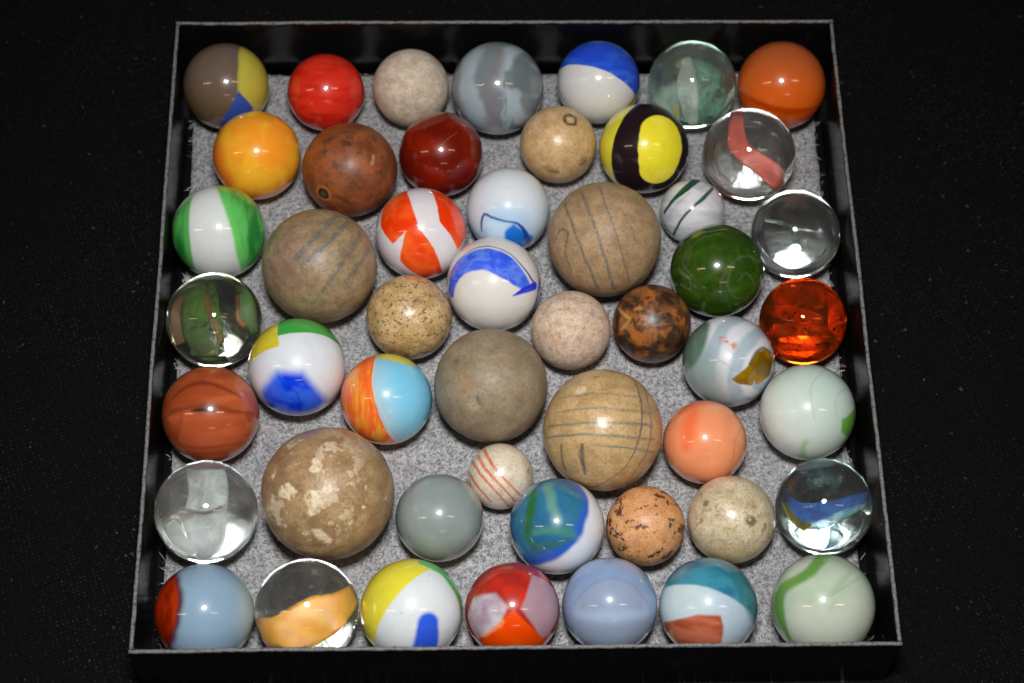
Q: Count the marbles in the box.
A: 50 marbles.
